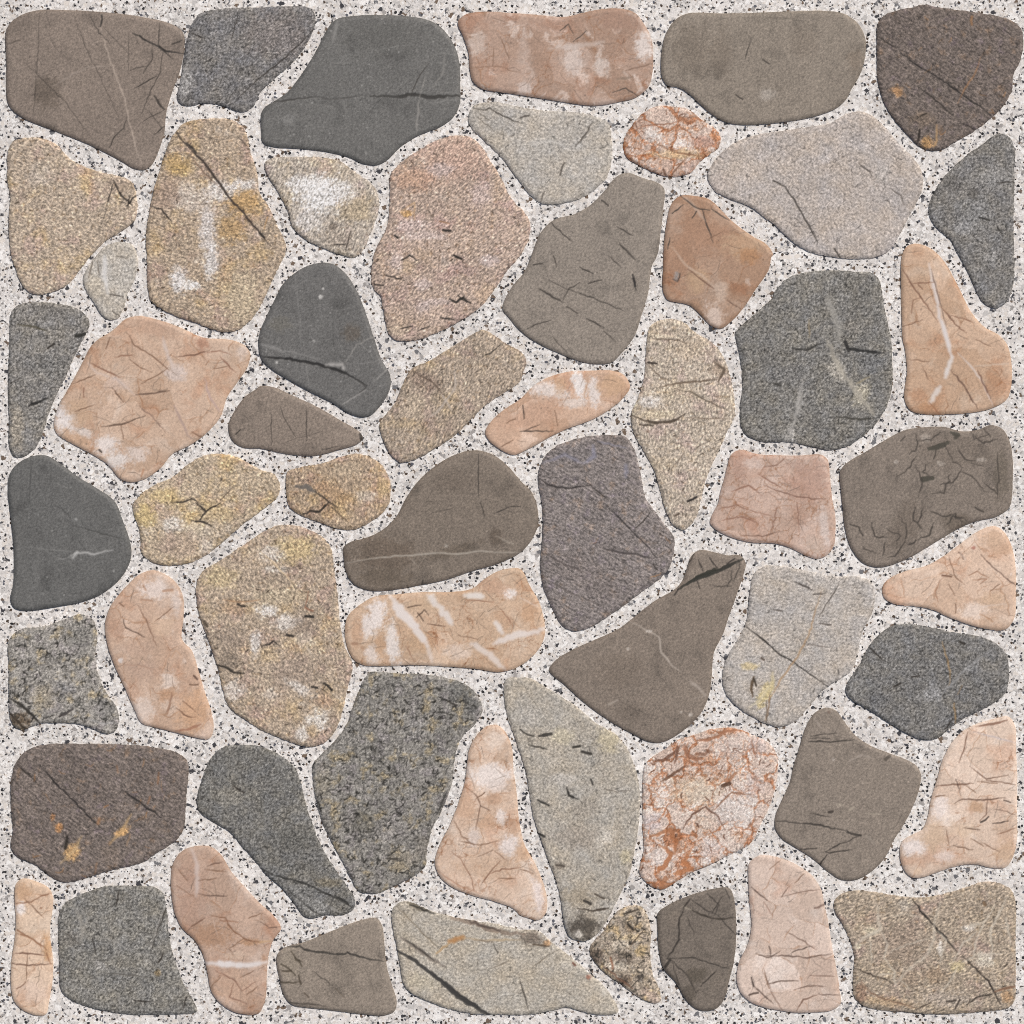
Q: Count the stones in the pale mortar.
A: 58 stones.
